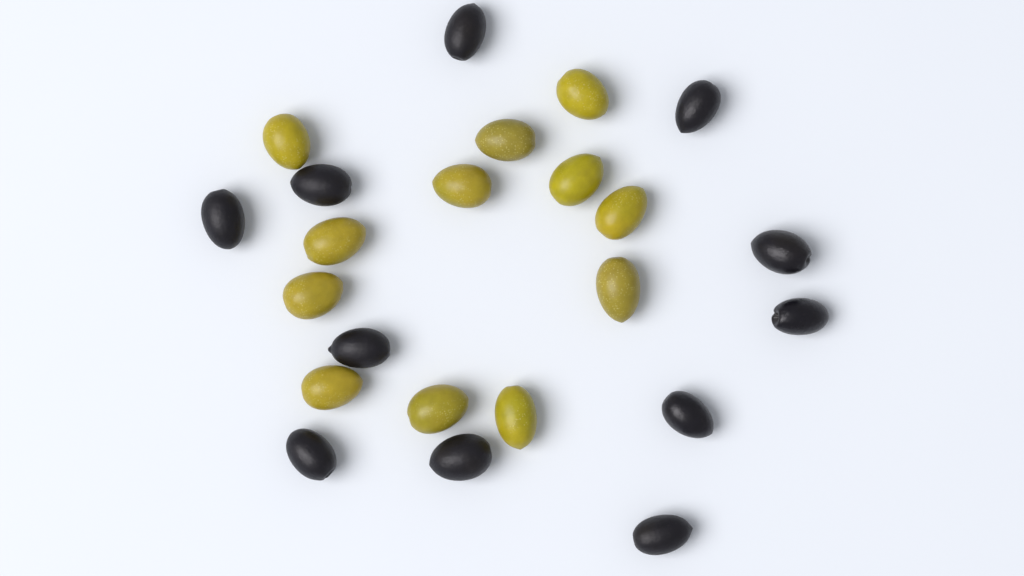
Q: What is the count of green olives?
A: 12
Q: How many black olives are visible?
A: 11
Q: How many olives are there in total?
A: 23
